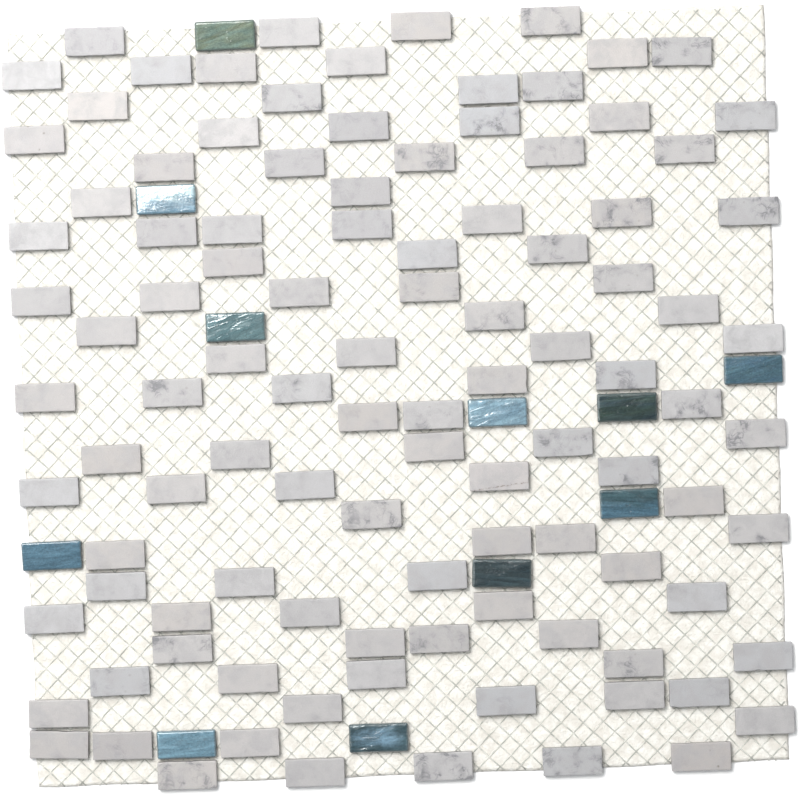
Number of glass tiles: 11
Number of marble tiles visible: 105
